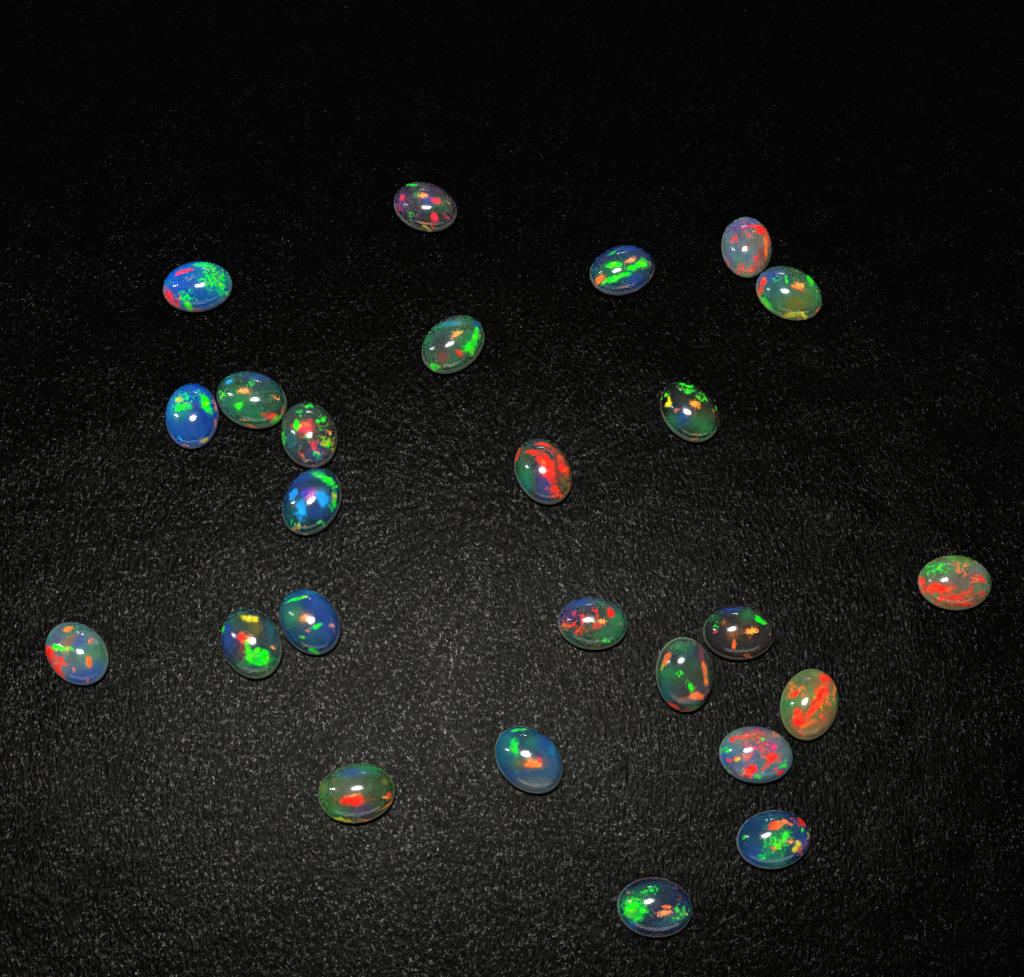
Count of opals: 25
